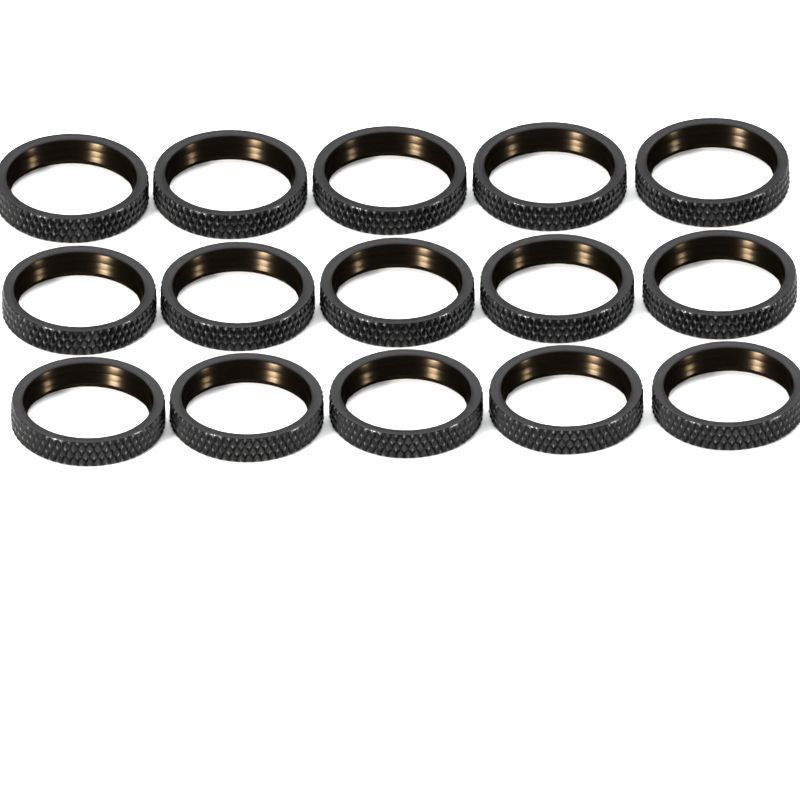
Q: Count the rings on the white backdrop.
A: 15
